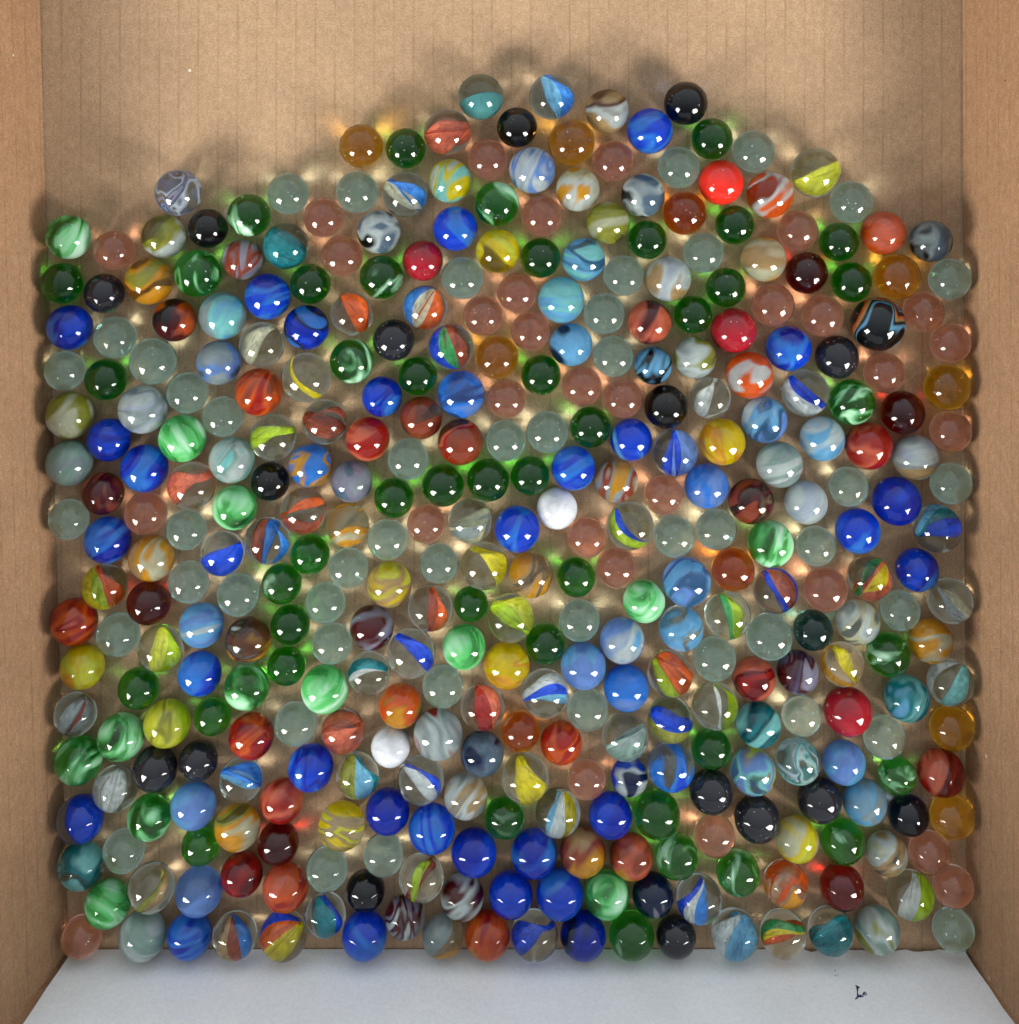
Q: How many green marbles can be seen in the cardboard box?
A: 57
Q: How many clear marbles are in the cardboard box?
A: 47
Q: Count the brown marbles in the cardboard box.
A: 30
